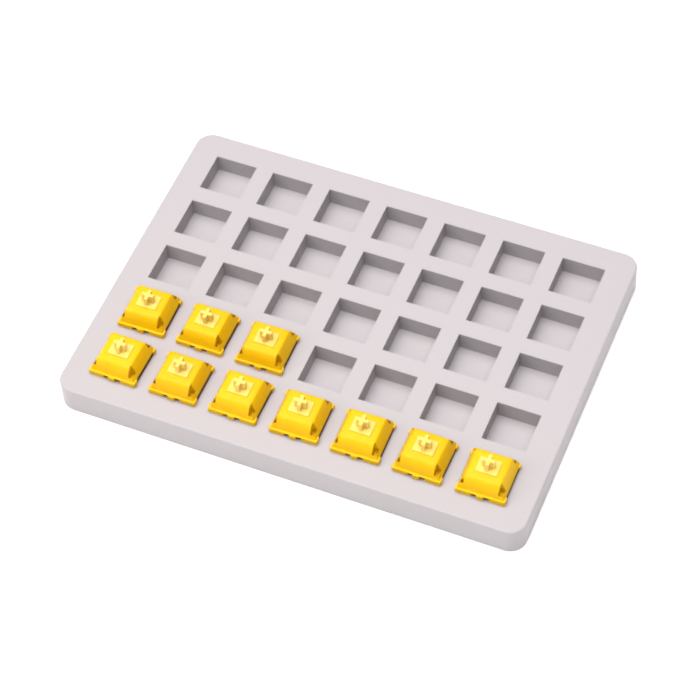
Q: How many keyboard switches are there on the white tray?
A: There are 10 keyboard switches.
